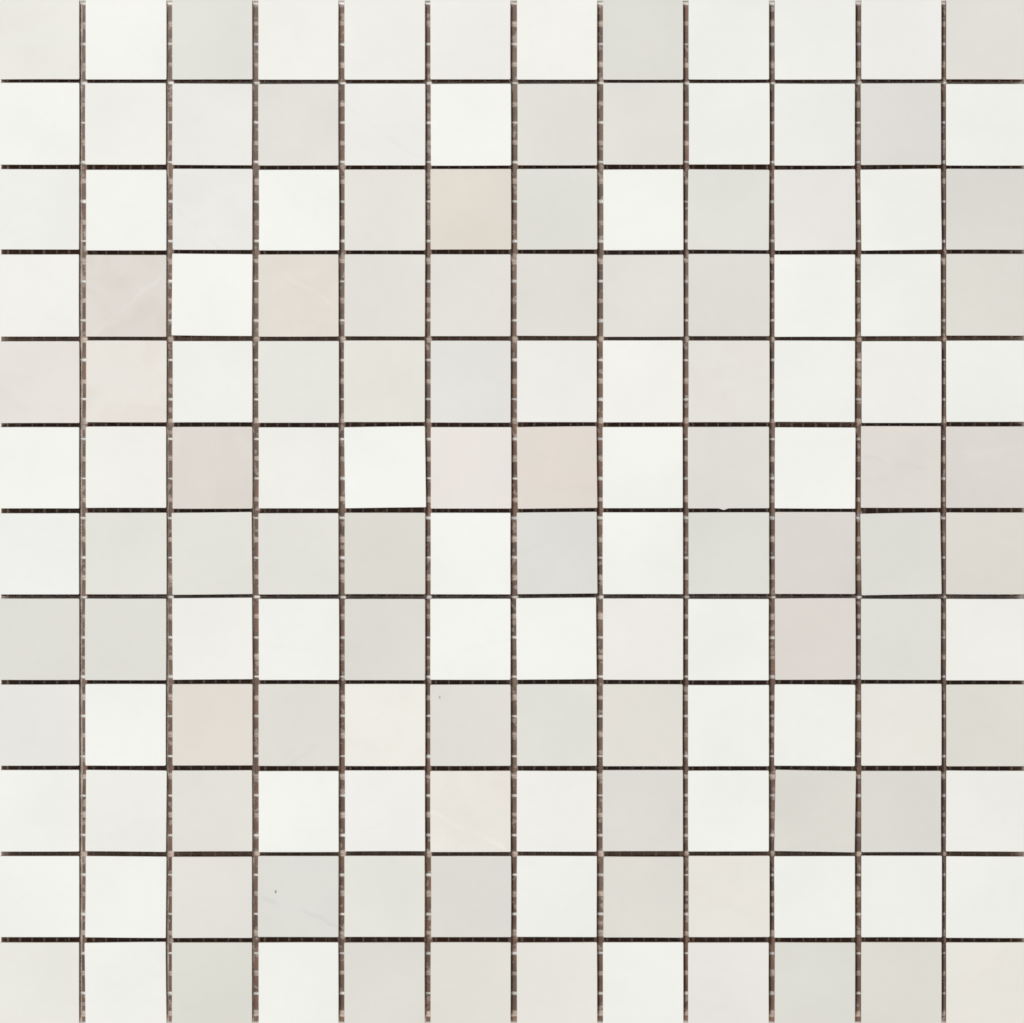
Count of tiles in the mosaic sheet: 144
